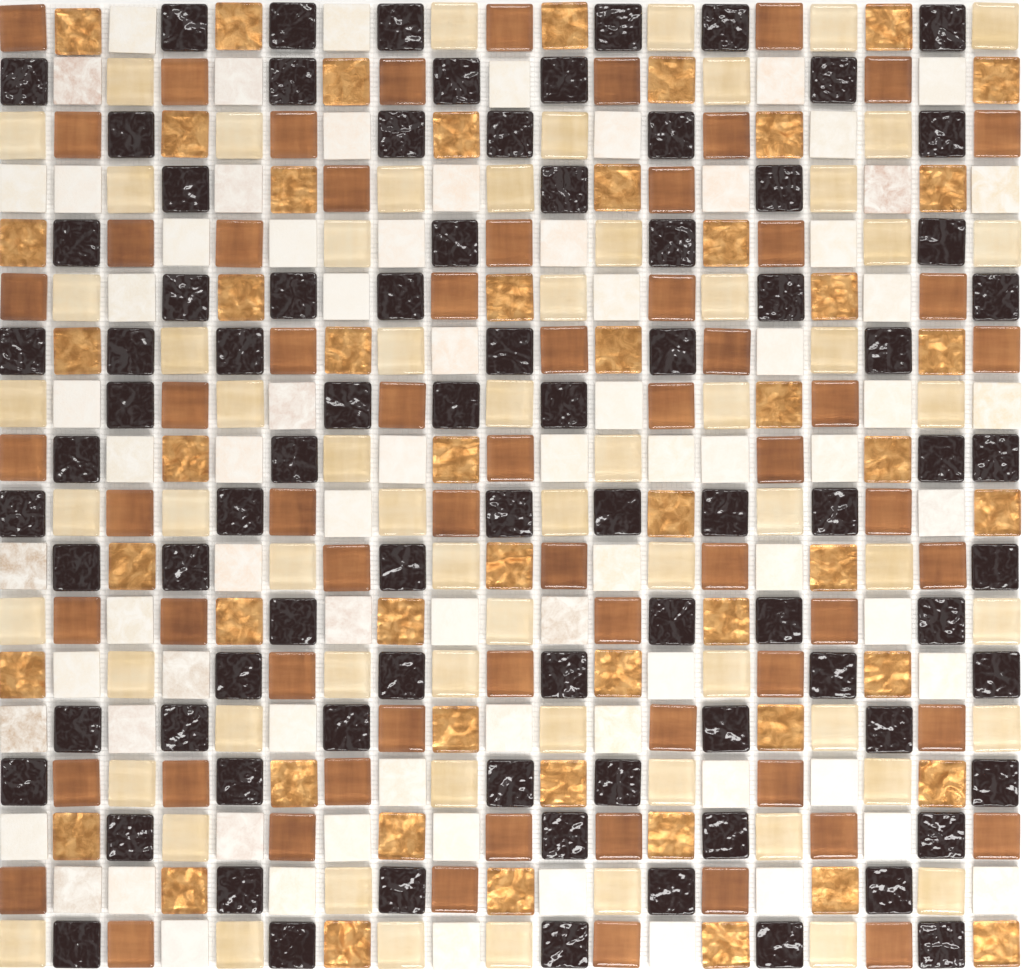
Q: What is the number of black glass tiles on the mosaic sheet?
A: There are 84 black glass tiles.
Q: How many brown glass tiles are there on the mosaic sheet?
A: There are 65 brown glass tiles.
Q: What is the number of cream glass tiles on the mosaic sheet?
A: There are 65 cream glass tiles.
